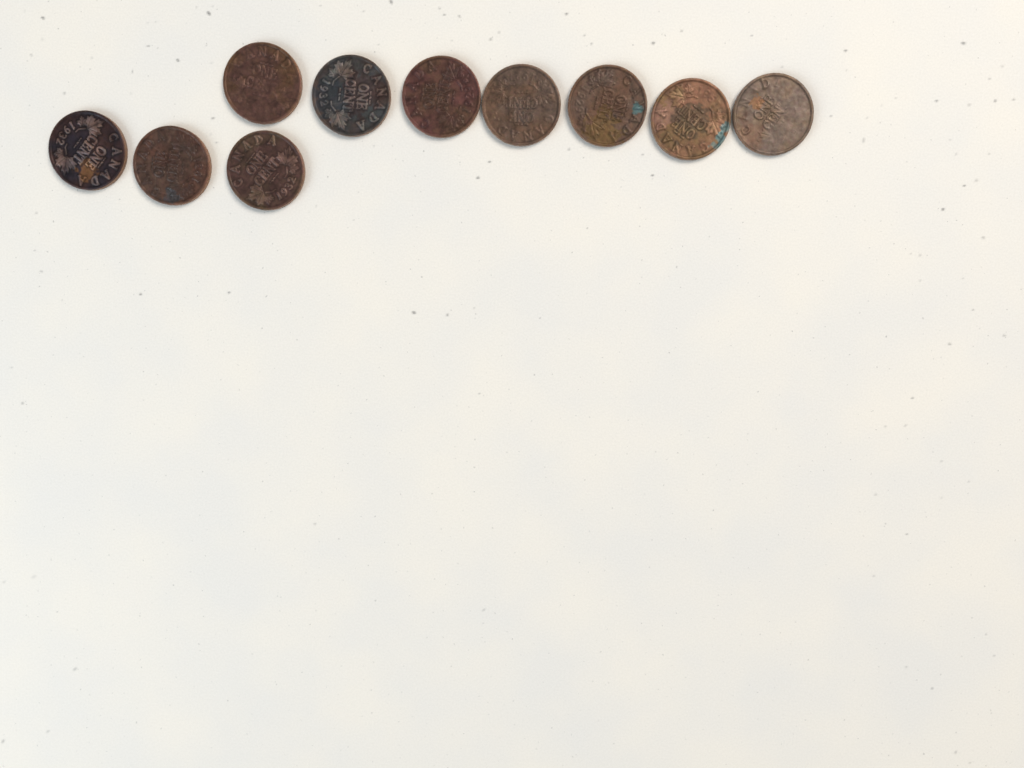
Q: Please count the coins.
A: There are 10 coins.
